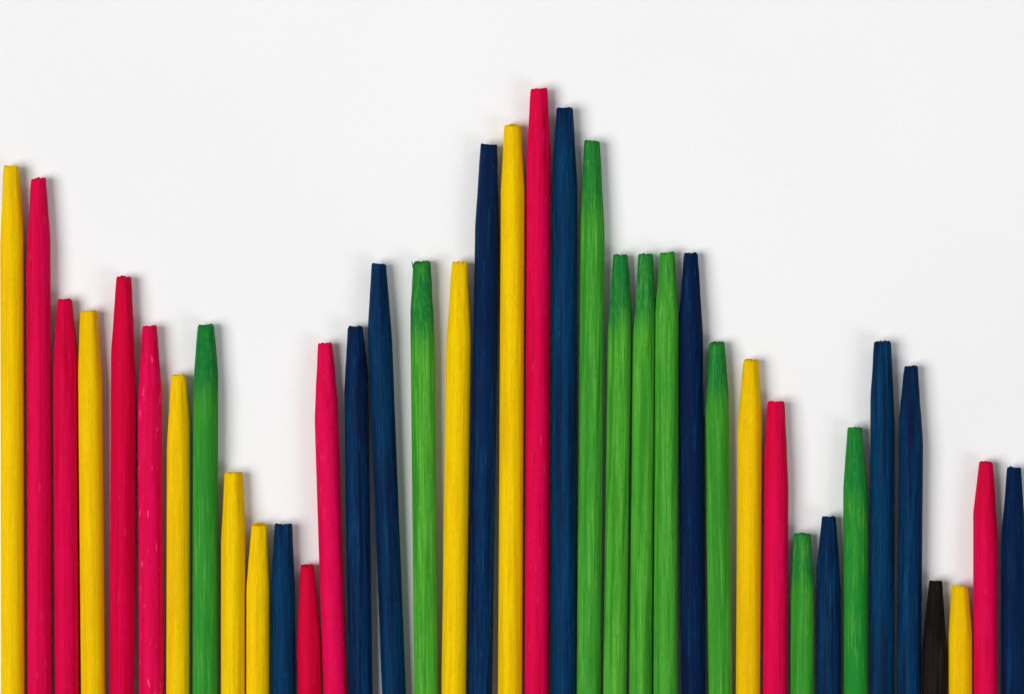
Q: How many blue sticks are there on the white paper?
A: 10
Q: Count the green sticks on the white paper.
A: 9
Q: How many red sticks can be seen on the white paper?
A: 9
